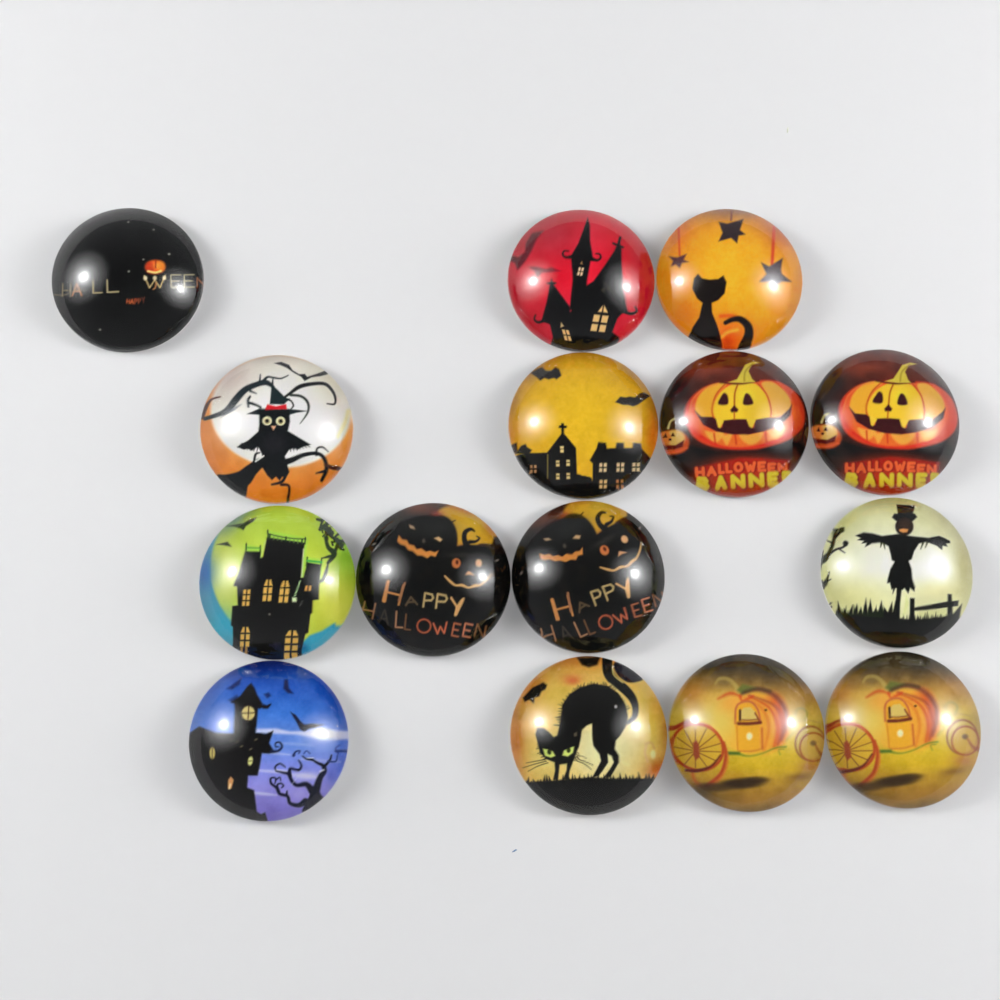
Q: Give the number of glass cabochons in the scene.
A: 15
